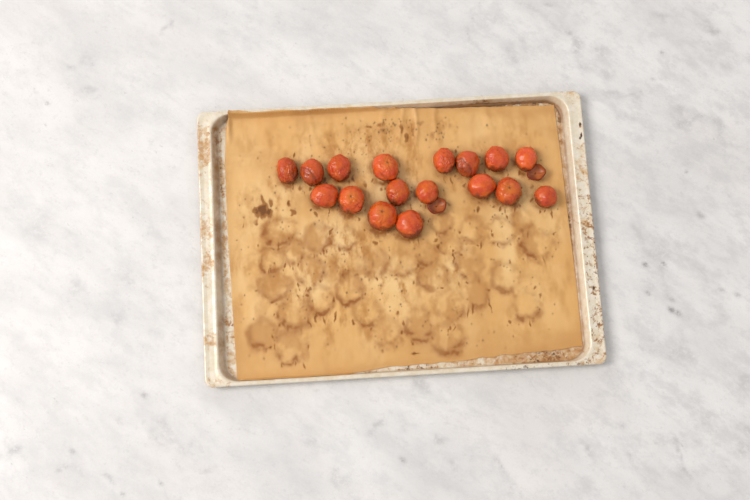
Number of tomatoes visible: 17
